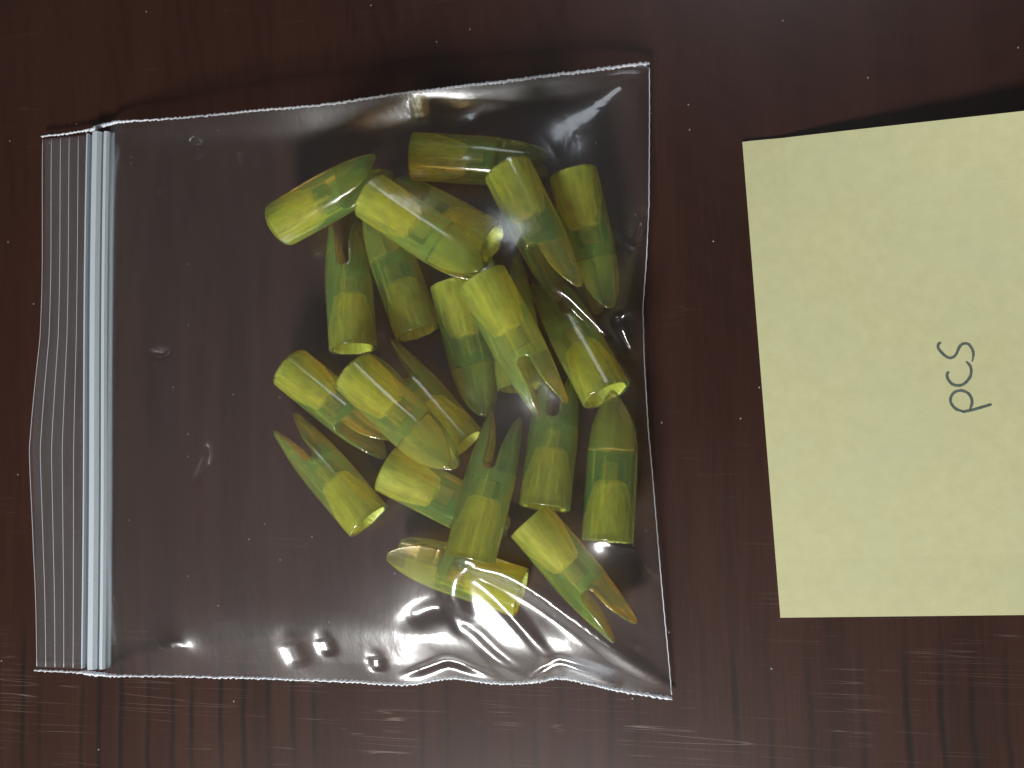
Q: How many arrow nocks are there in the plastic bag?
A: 22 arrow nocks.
